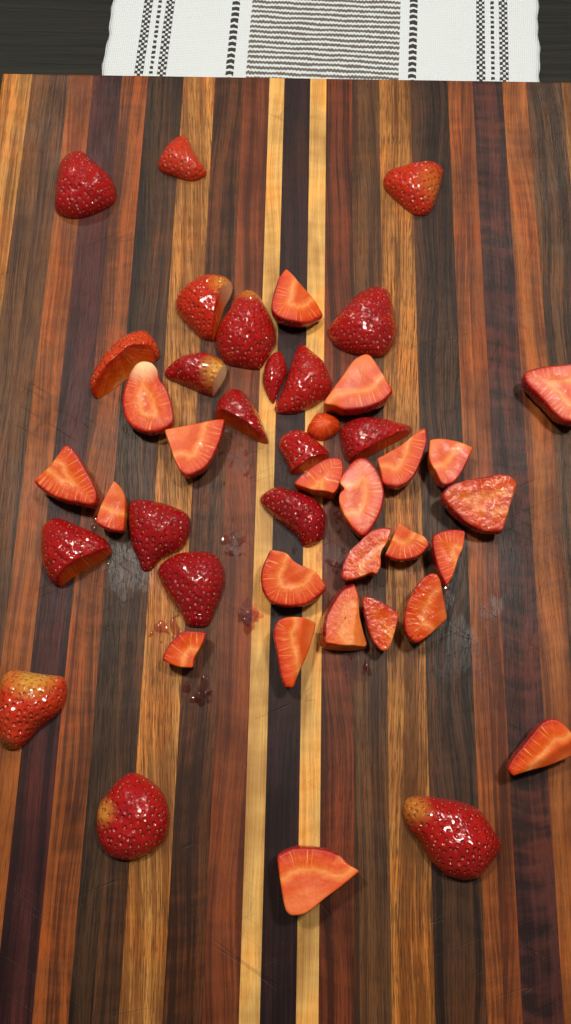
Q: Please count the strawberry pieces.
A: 44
